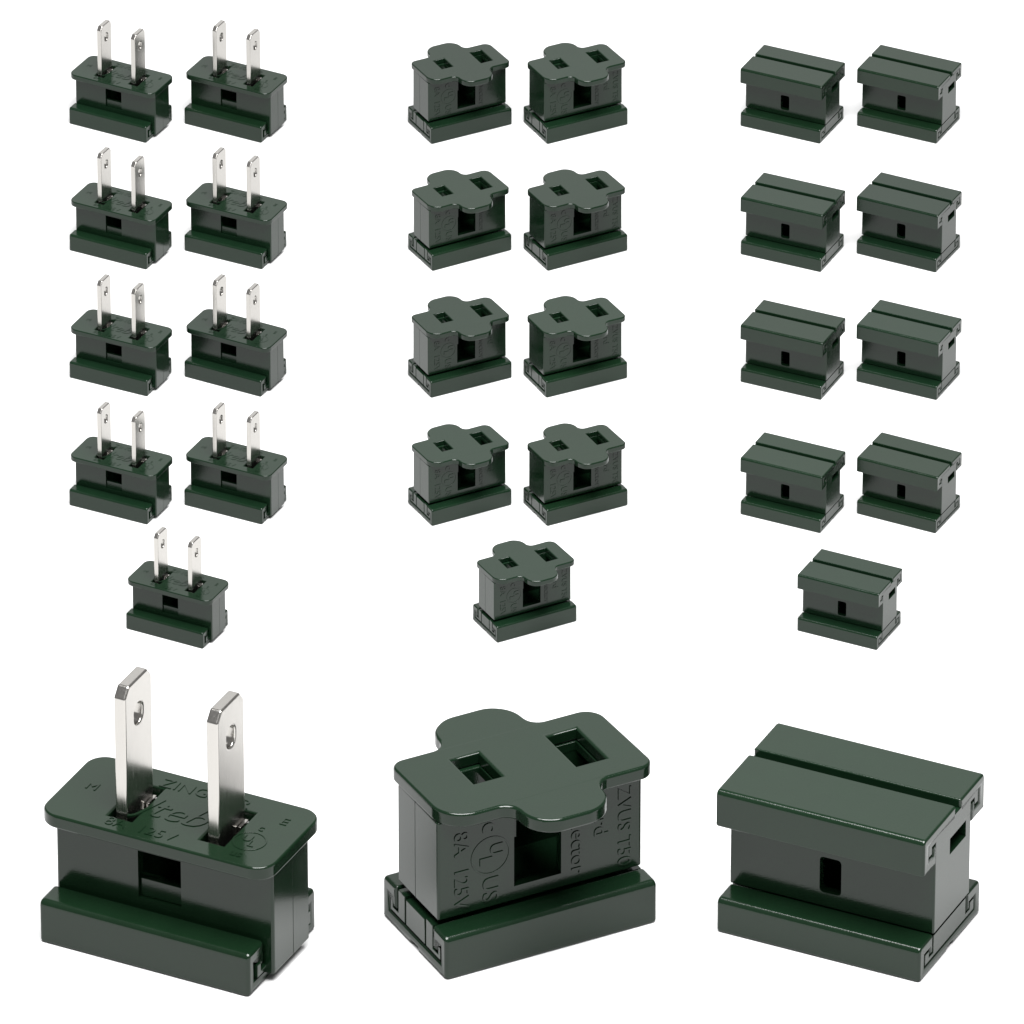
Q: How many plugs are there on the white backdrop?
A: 10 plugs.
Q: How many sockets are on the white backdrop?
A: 10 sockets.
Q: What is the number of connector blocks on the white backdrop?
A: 10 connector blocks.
